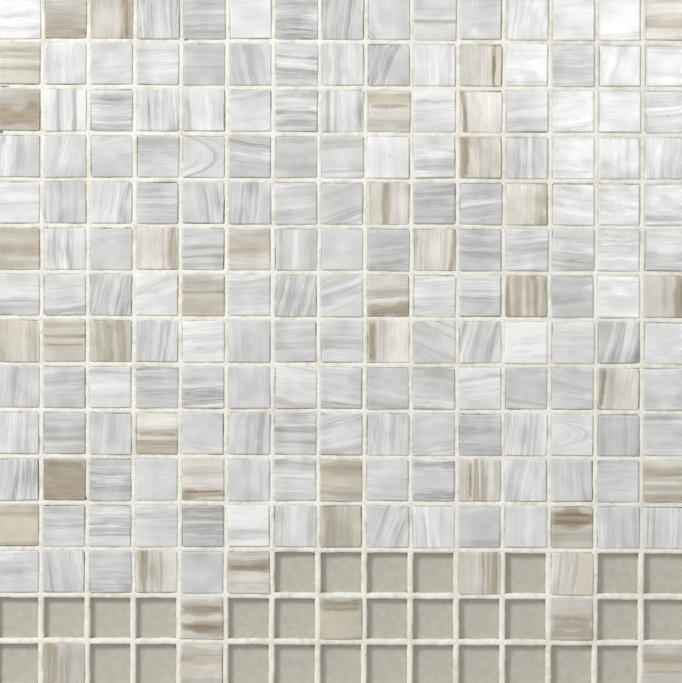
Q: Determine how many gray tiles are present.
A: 151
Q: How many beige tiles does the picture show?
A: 43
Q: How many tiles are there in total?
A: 194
